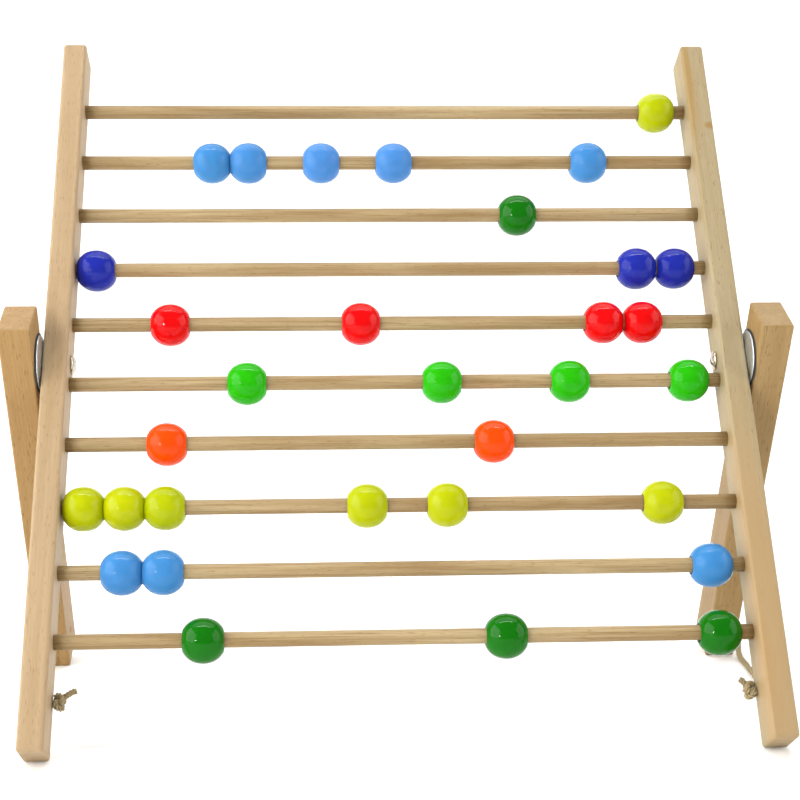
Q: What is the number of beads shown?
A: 32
